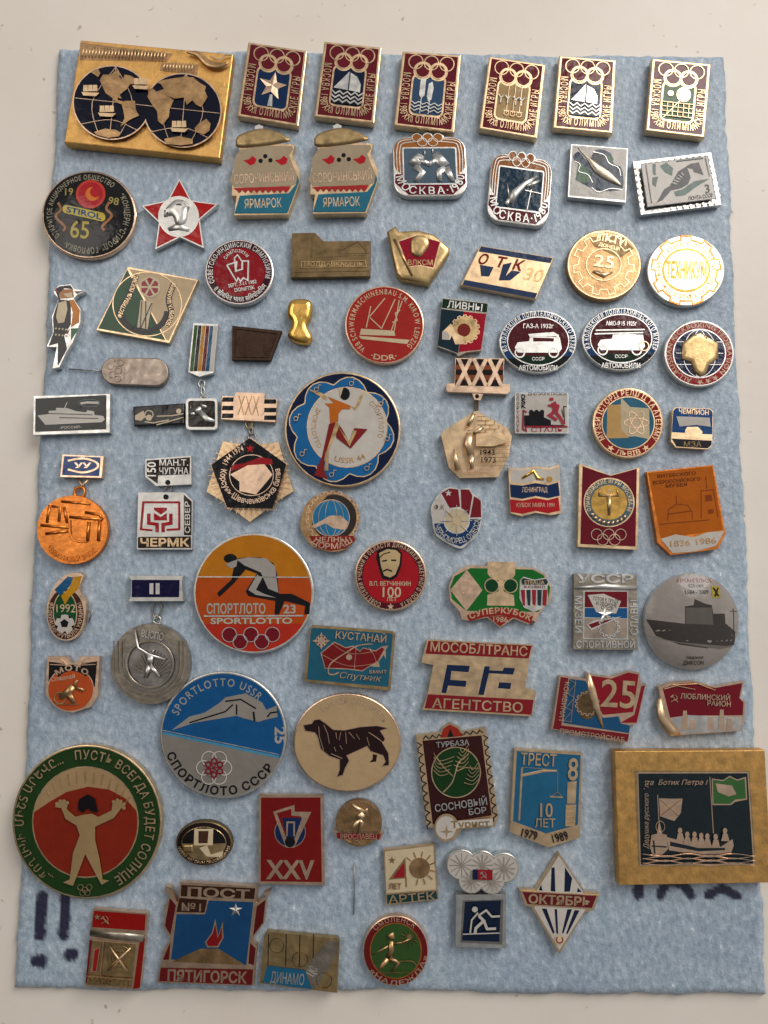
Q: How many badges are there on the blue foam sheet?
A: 75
